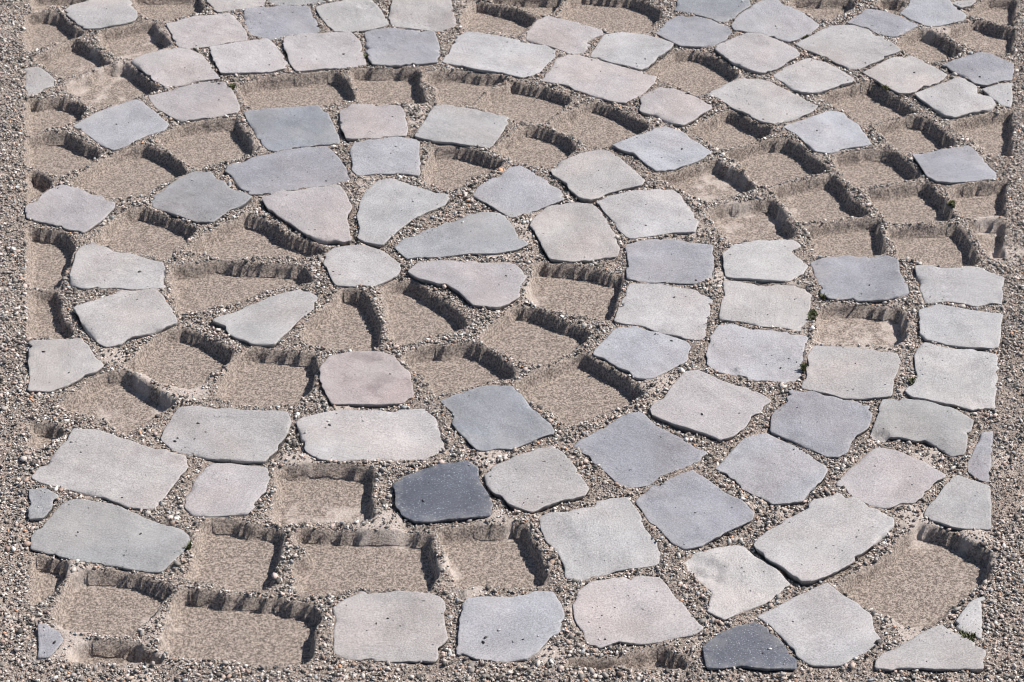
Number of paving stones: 97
